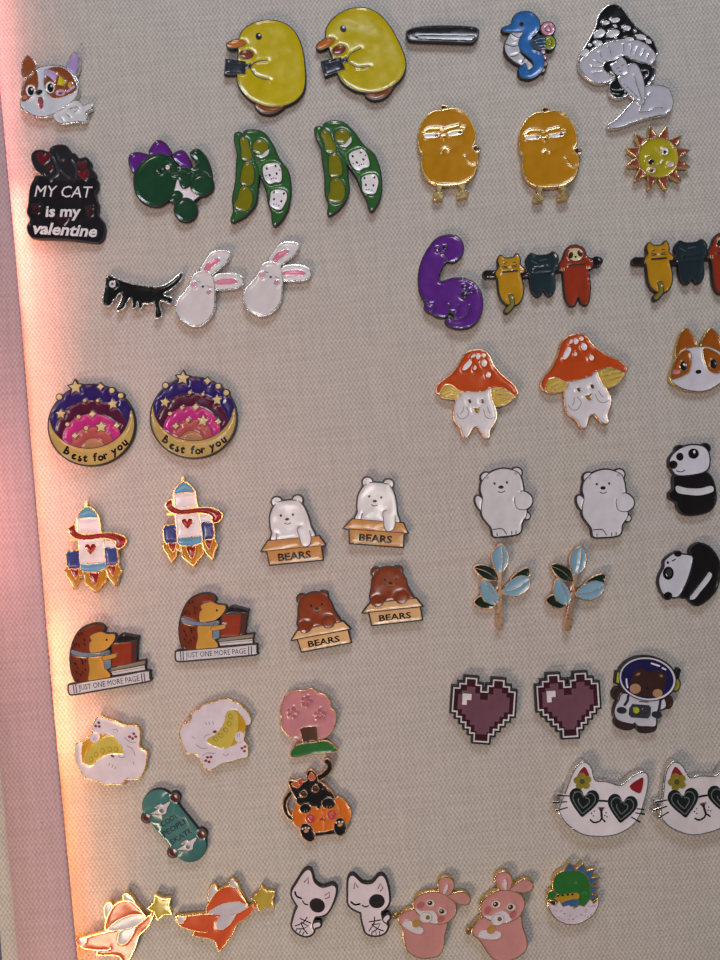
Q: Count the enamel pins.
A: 55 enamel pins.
